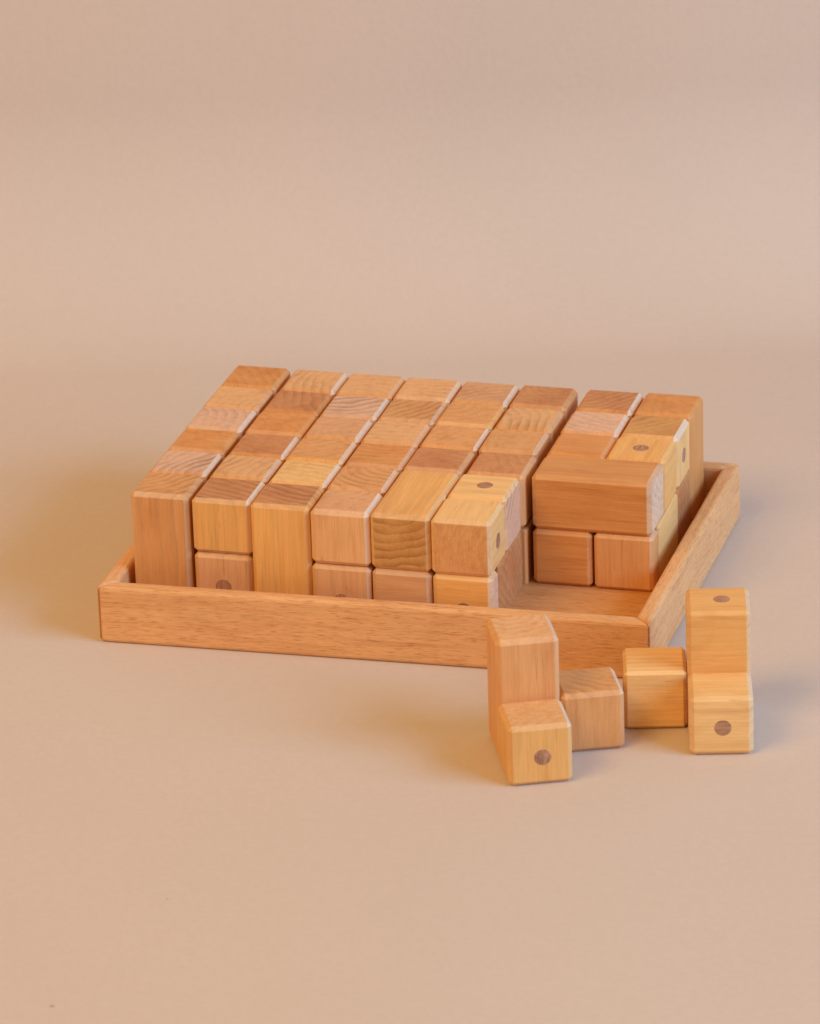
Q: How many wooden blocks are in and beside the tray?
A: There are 54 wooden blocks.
